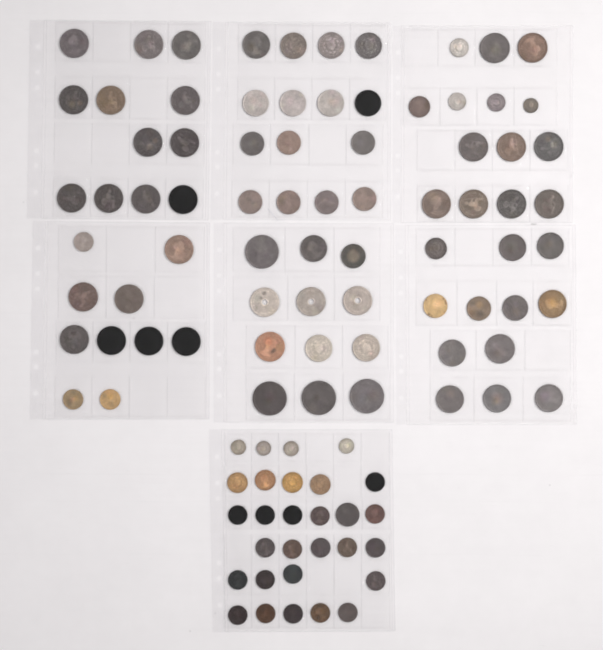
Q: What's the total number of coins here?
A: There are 104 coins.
